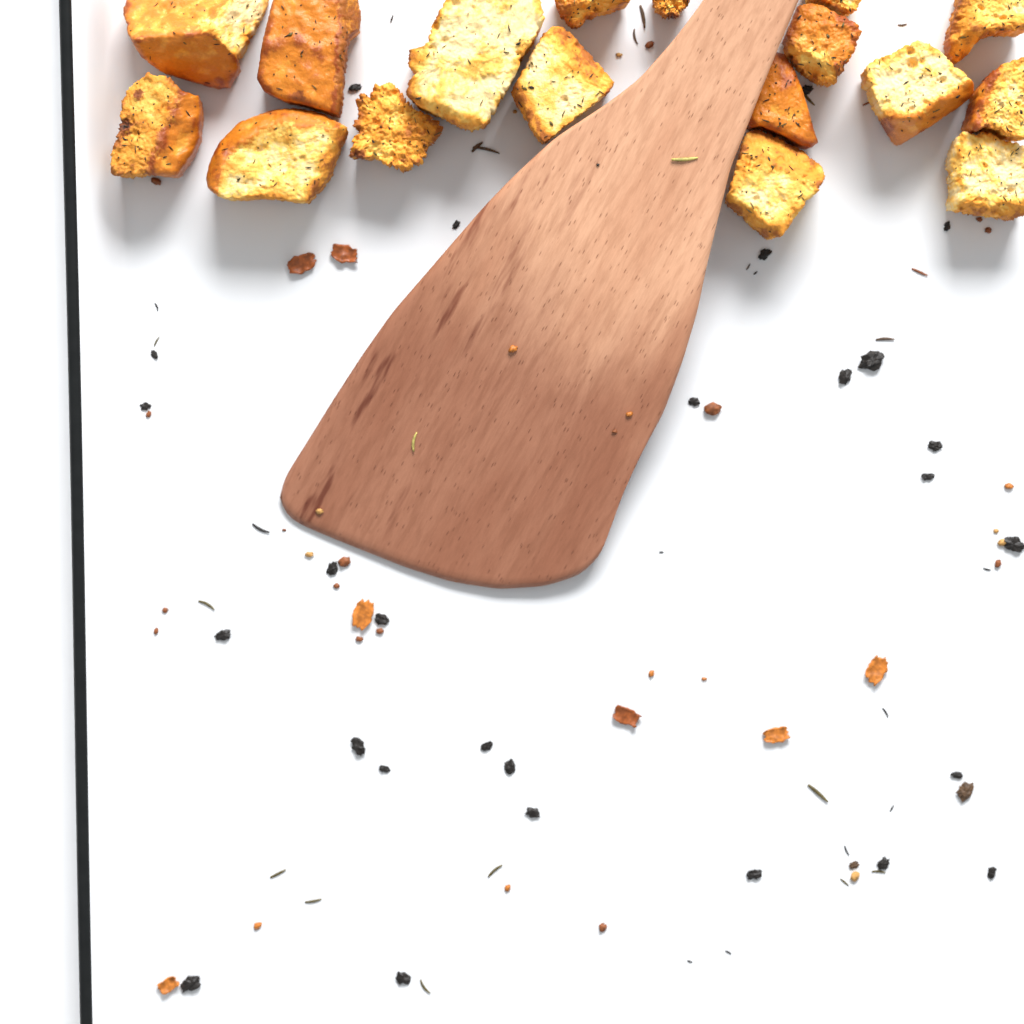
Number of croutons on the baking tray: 17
